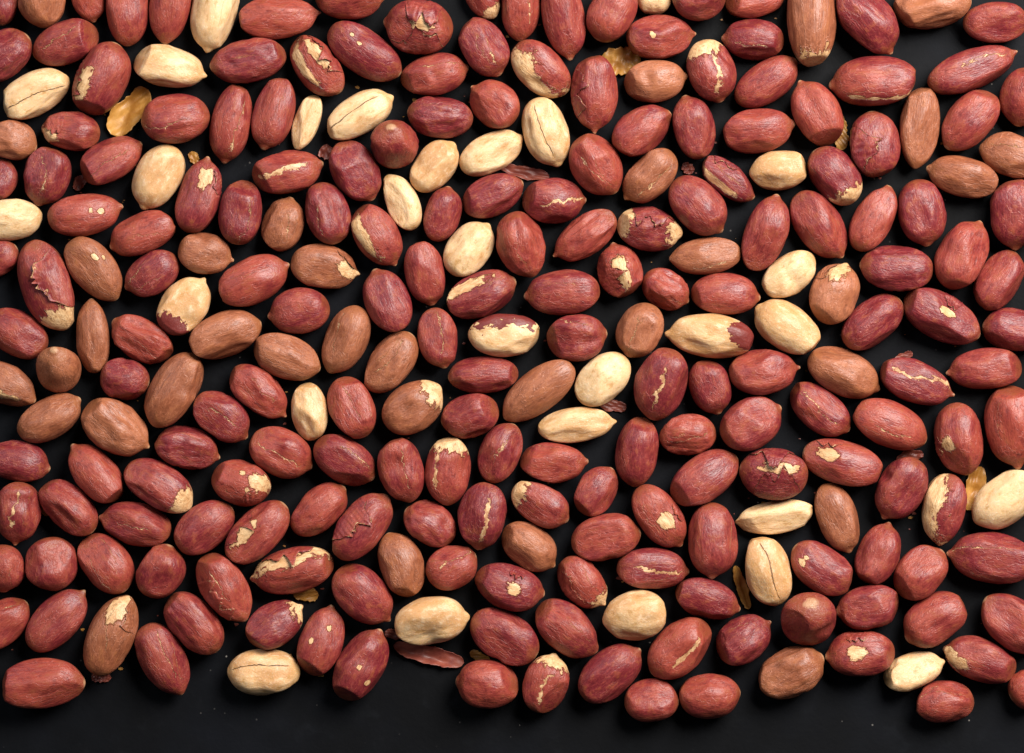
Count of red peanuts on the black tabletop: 182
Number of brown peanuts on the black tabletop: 34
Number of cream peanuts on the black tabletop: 29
